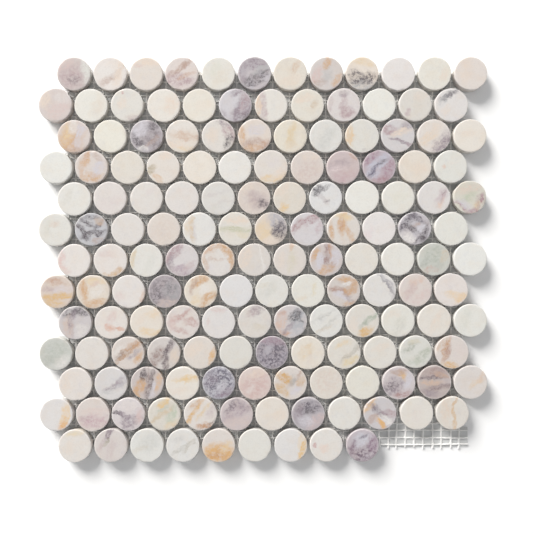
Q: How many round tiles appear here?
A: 153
